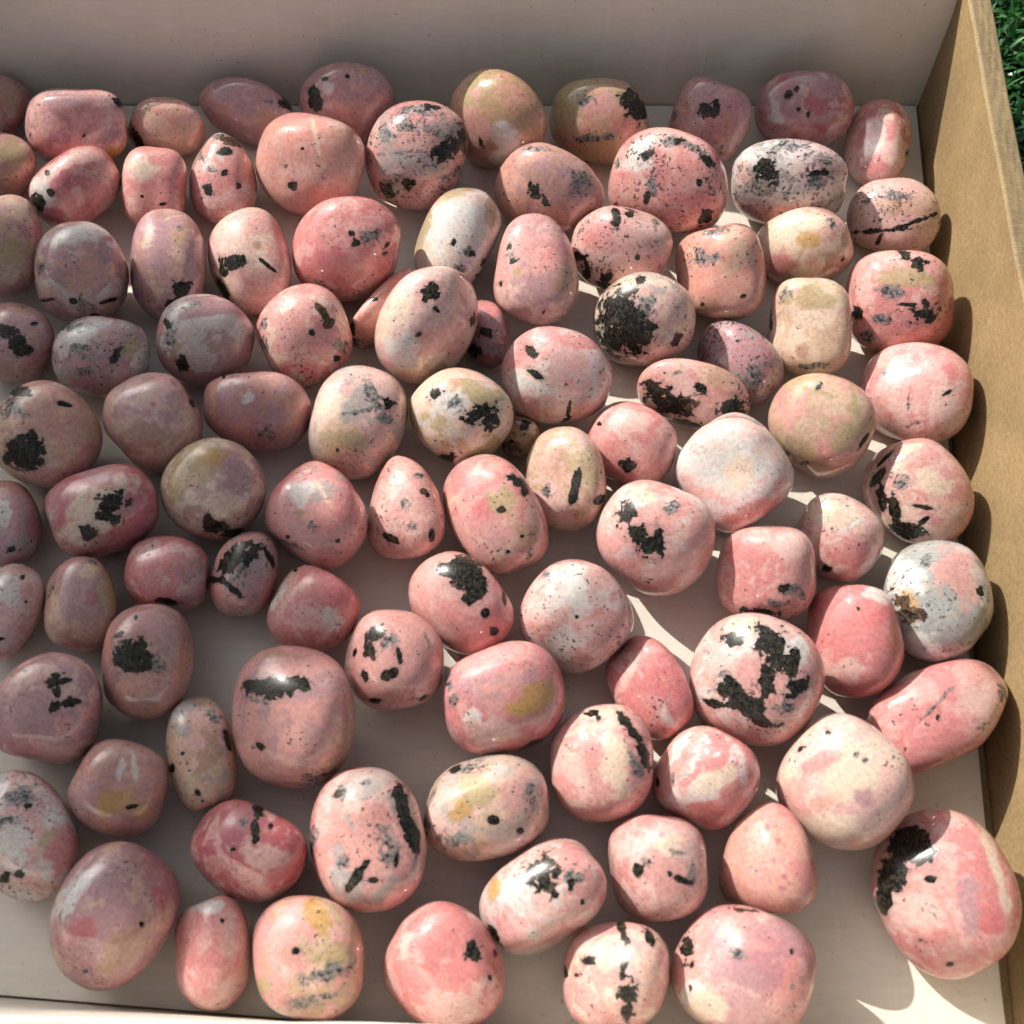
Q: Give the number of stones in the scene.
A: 100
